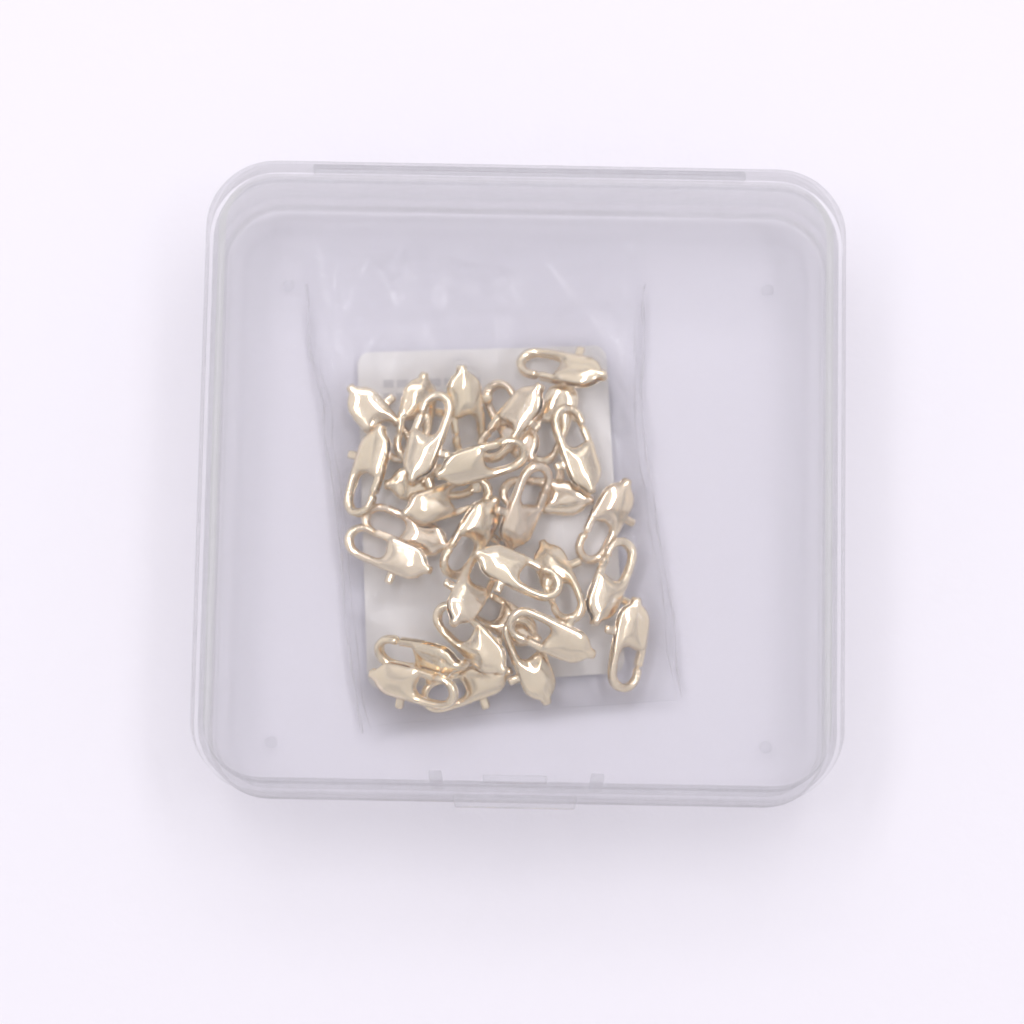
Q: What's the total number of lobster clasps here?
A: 31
